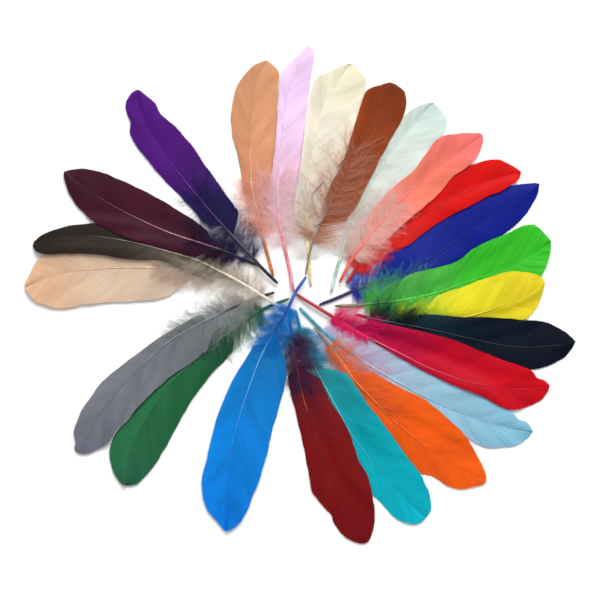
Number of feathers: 23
